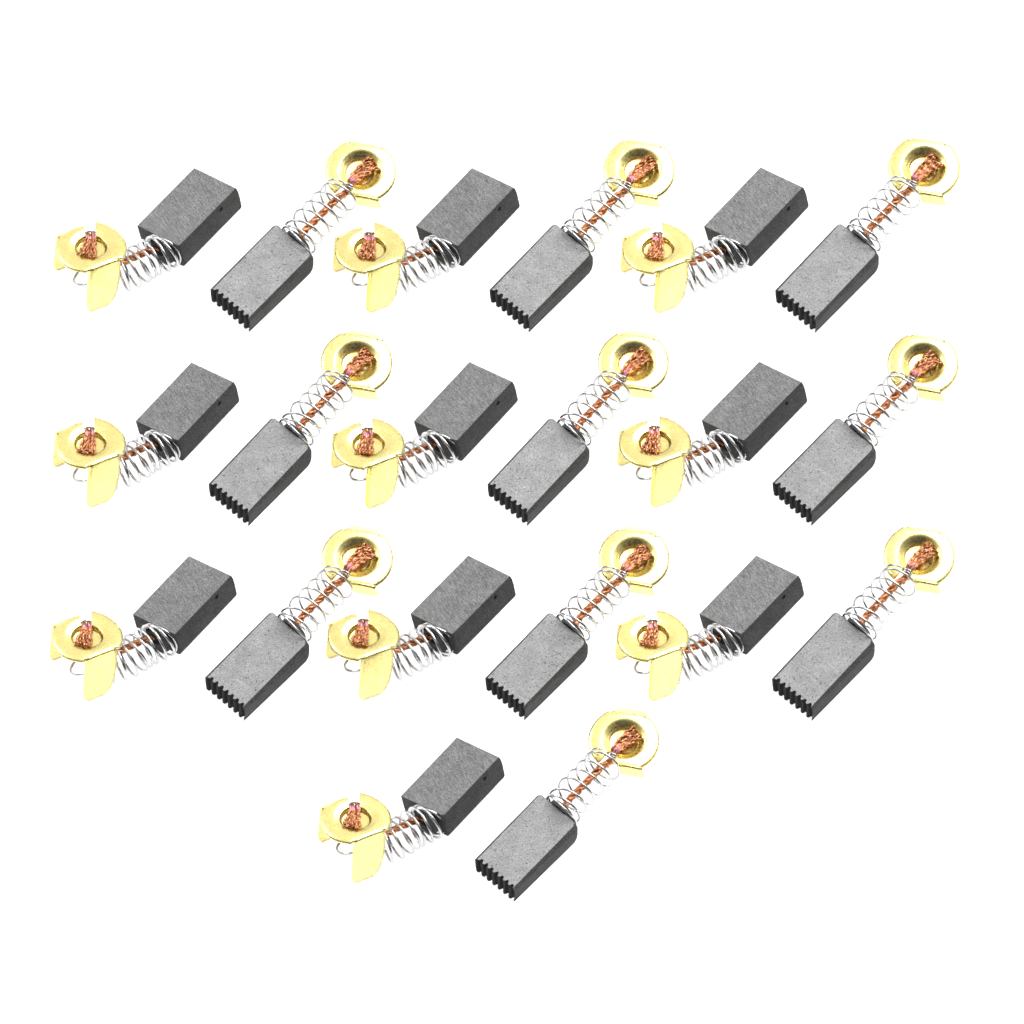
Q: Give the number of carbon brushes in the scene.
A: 20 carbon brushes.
